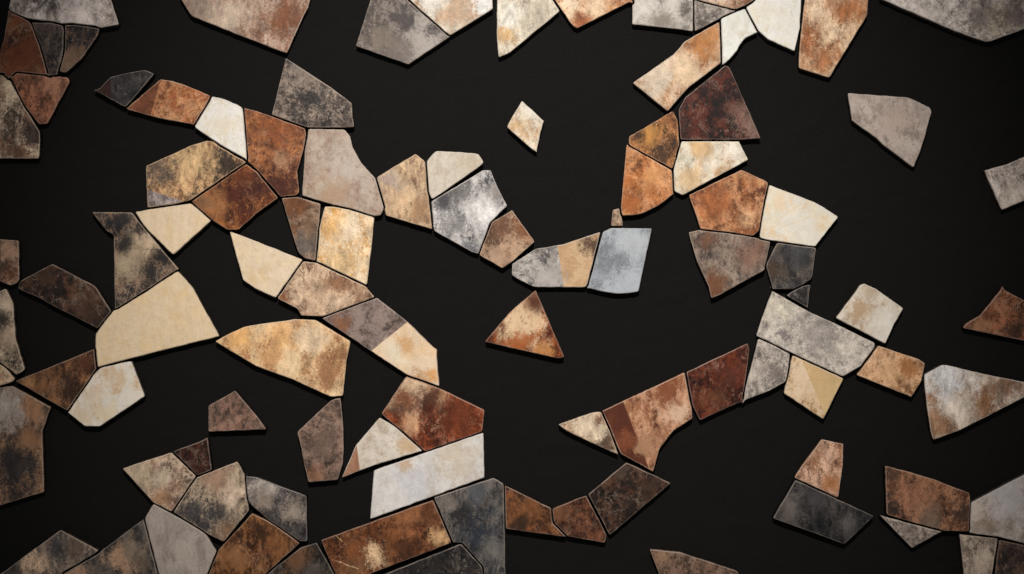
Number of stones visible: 101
